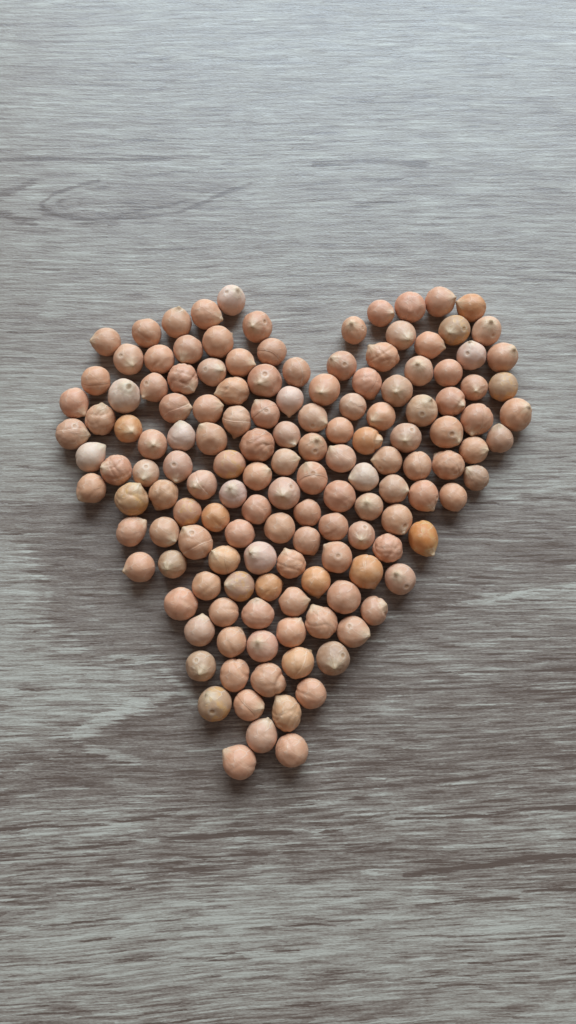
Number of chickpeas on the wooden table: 144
